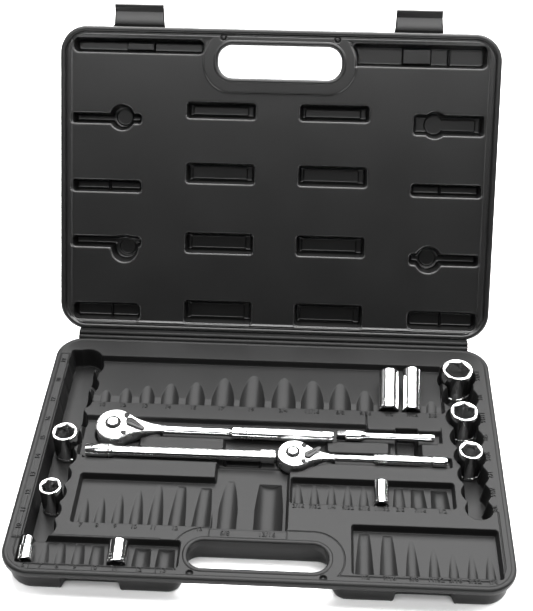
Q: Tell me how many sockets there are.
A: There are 10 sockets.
